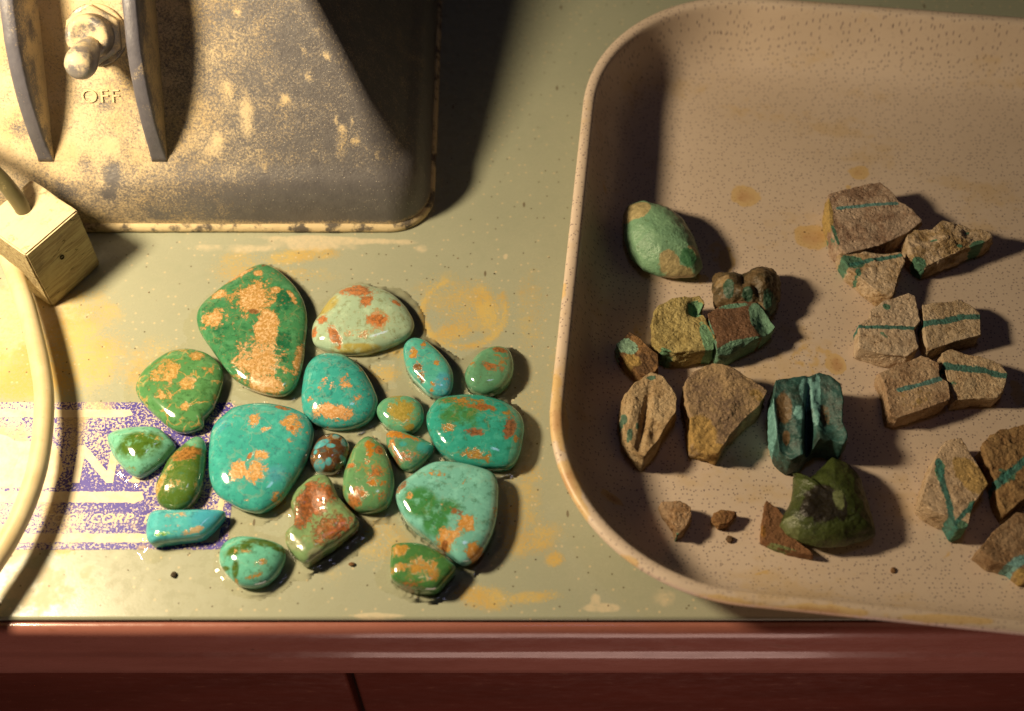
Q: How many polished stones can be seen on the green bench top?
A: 19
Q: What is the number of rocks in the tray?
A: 22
